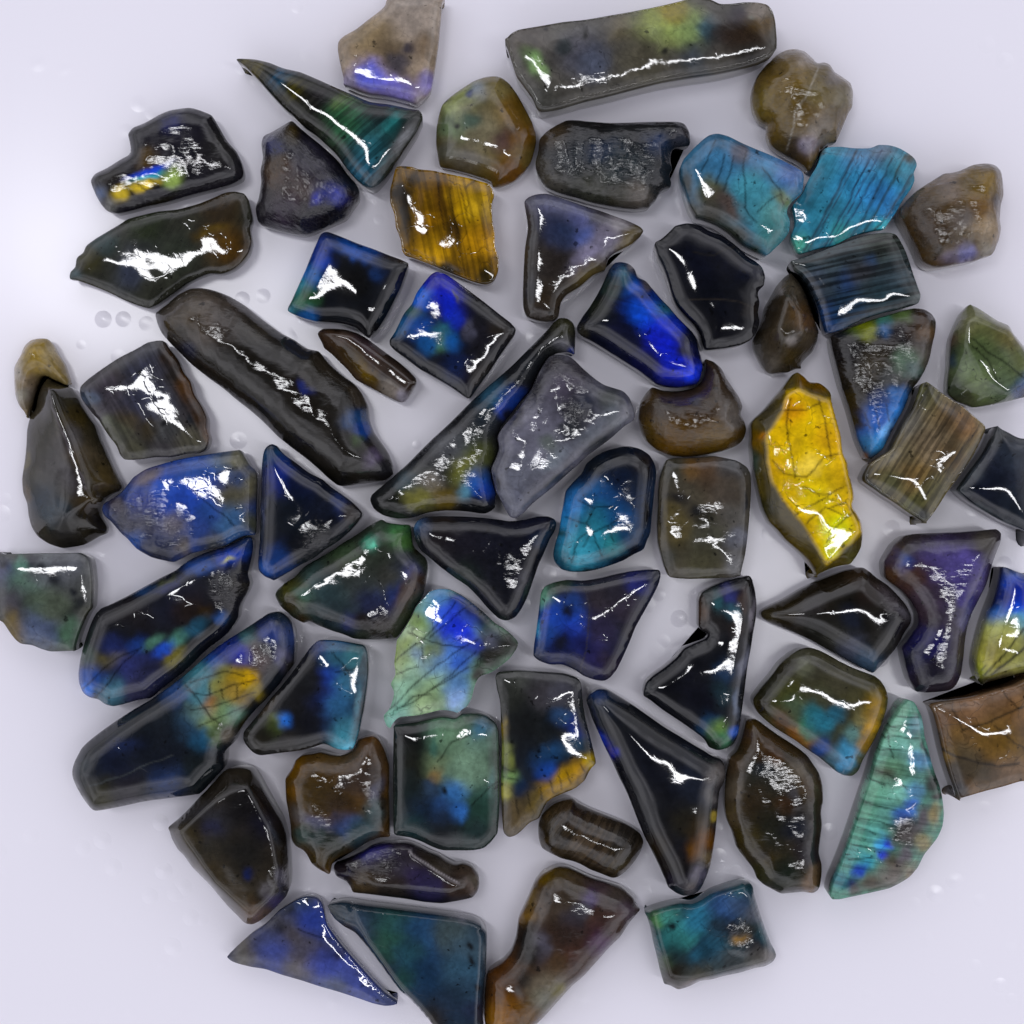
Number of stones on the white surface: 64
